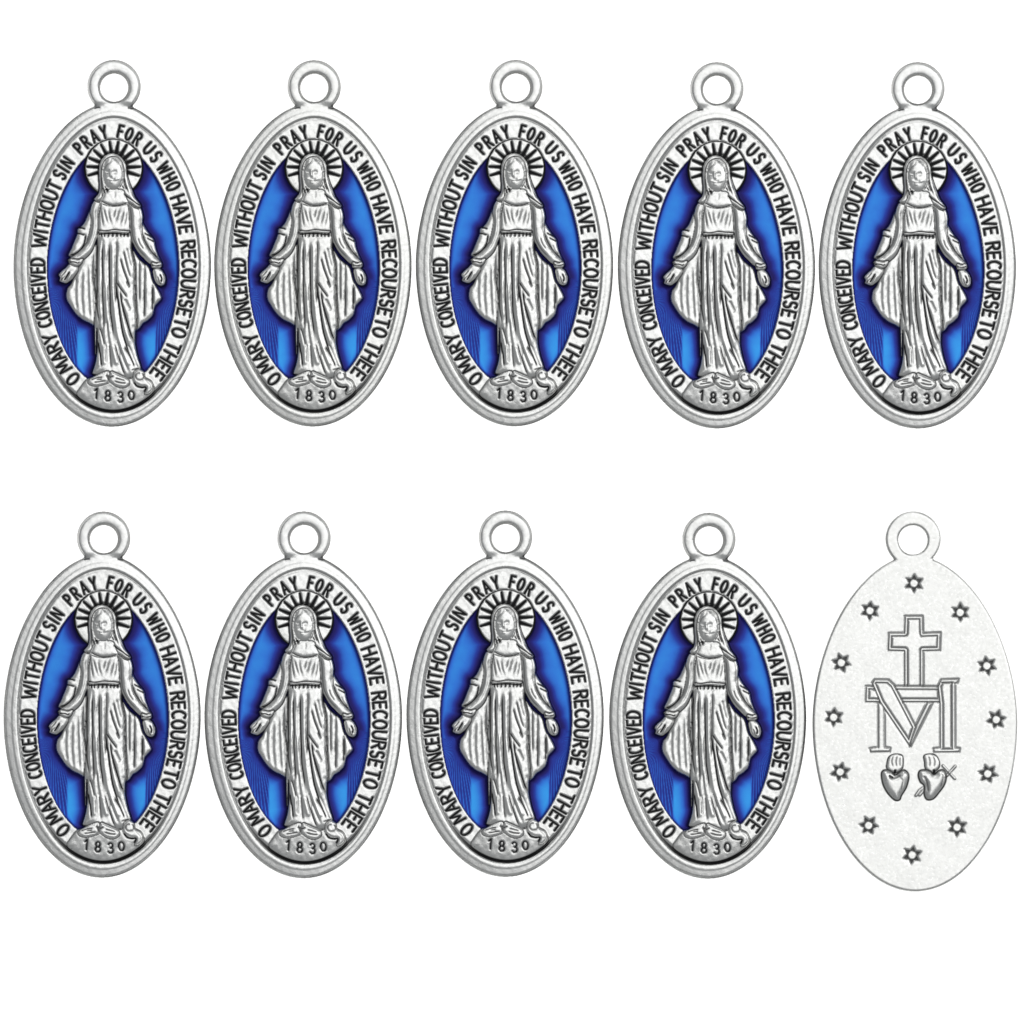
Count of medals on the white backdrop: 10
